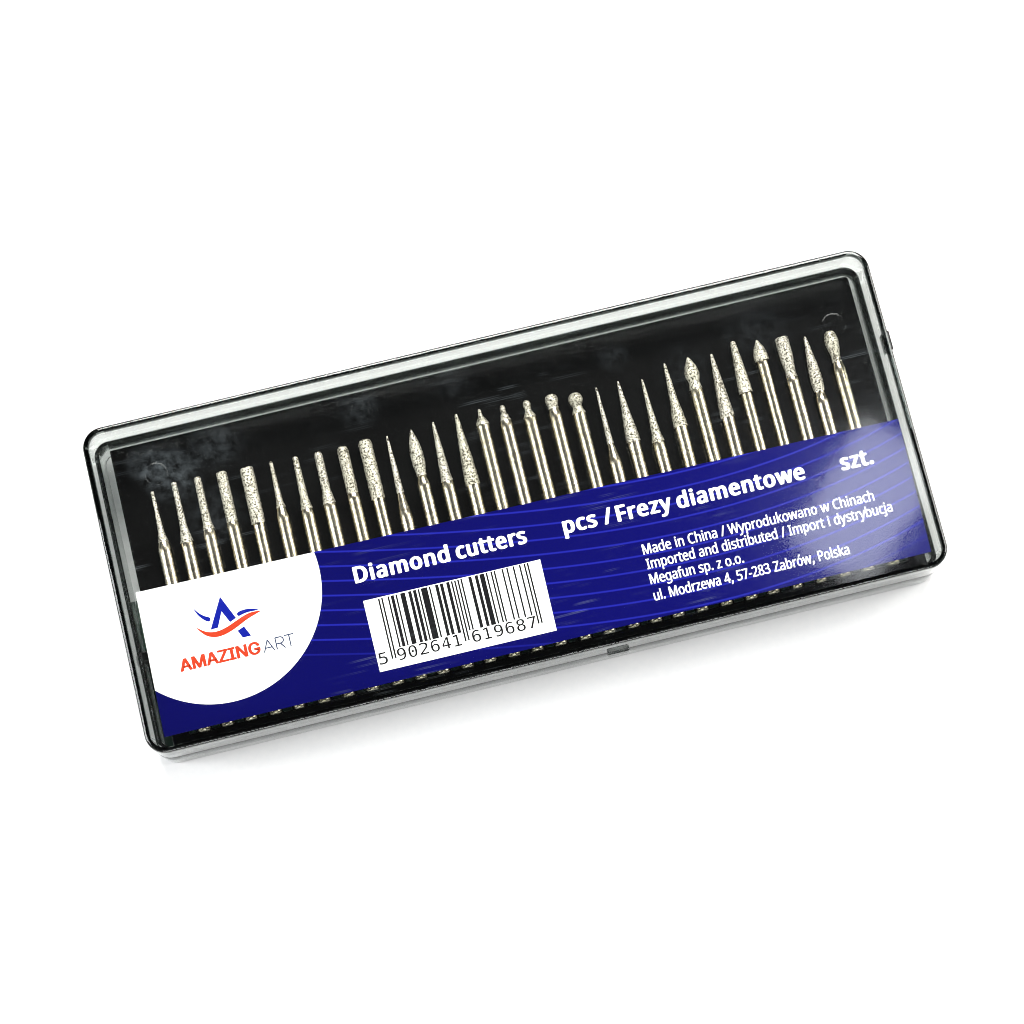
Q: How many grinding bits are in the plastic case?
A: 30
